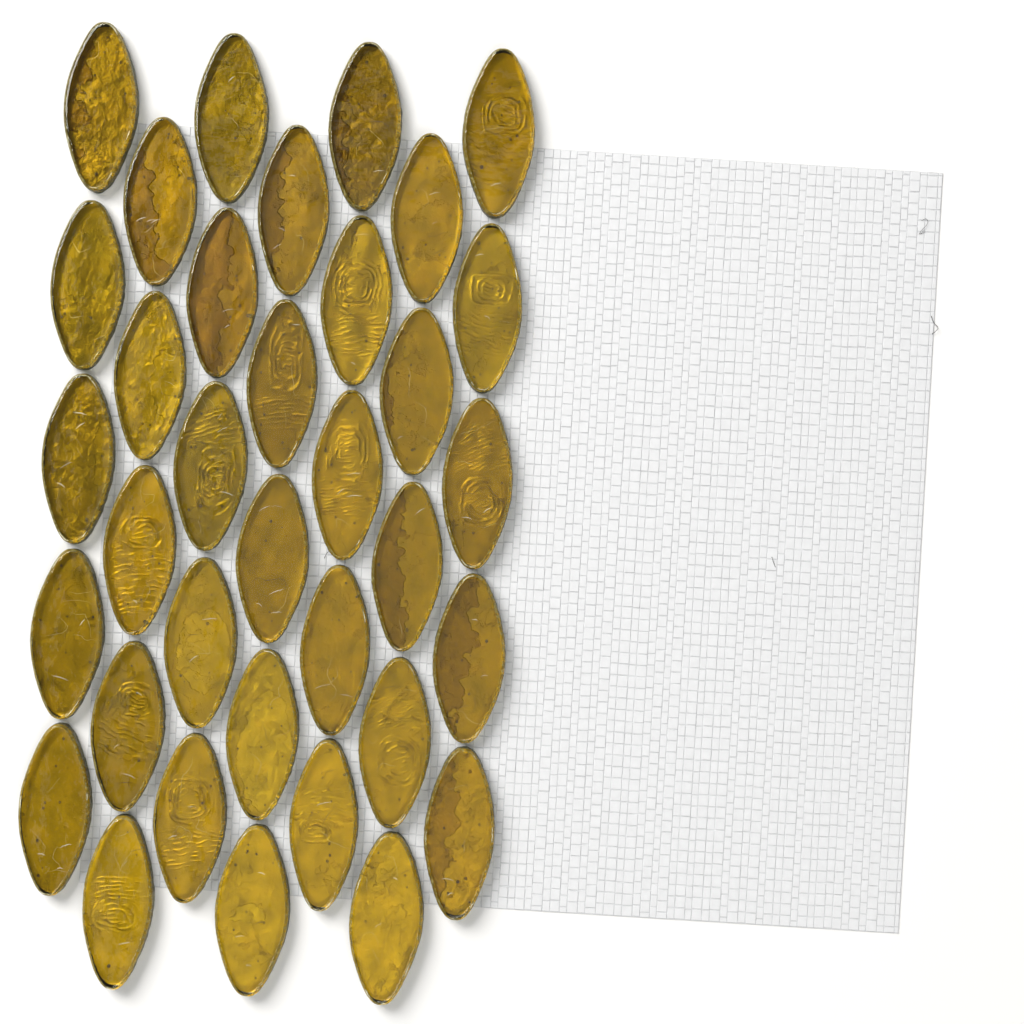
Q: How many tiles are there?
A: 35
